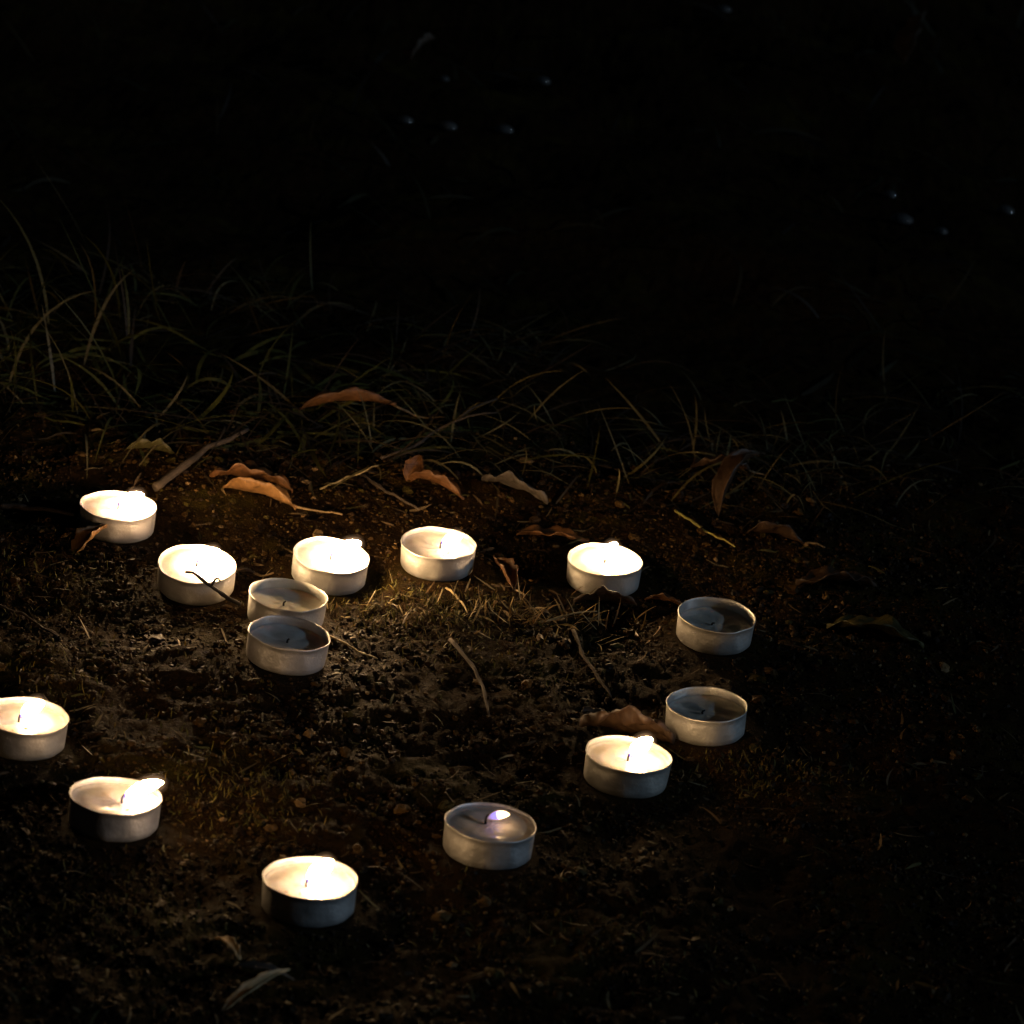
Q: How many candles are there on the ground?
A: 14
